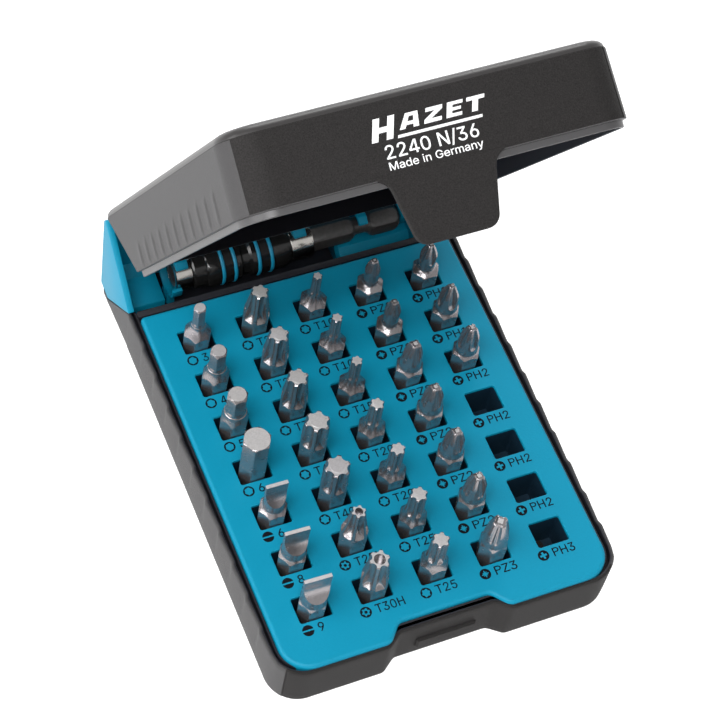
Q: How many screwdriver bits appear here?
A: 31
